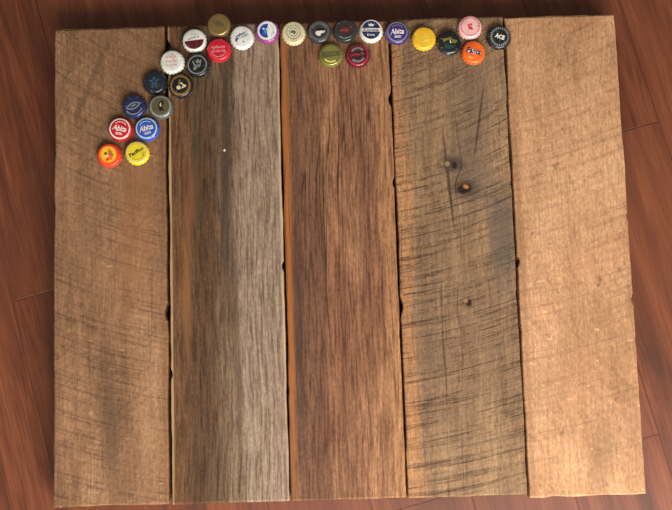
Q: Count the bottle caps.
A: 27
